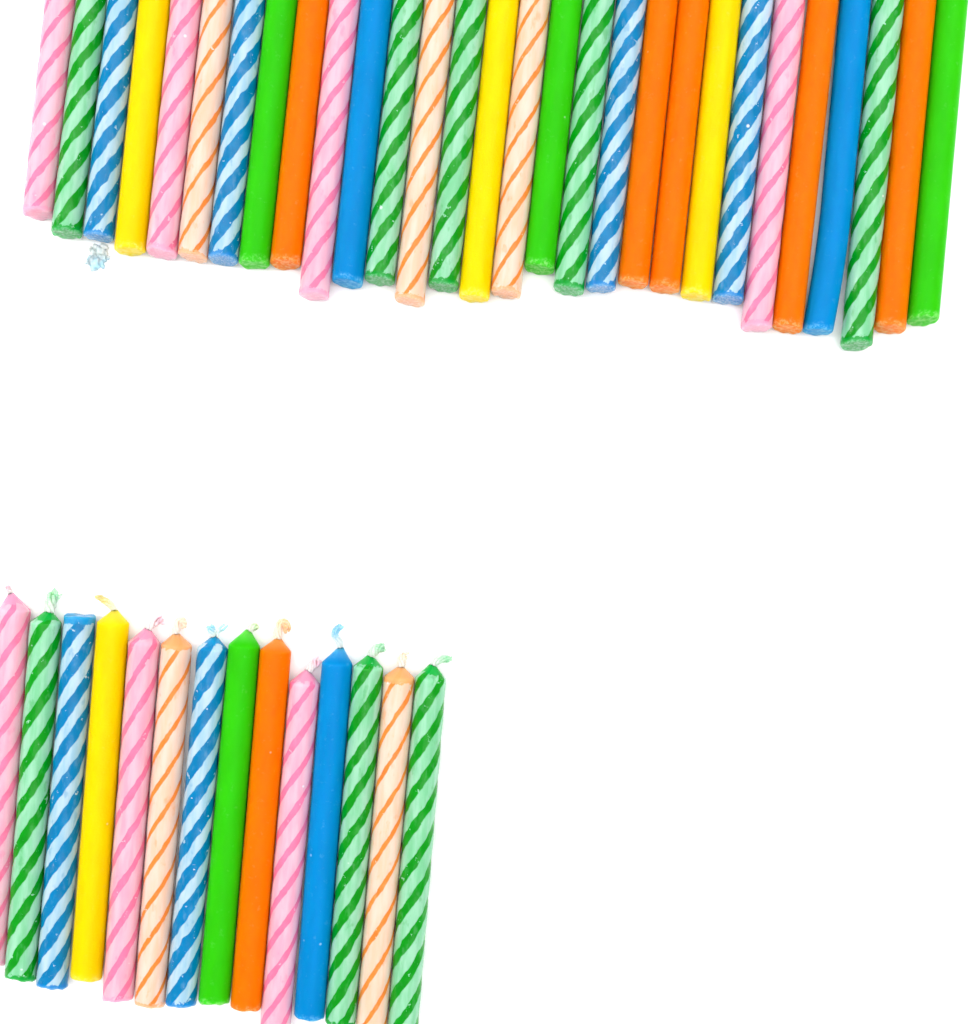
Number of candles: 43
